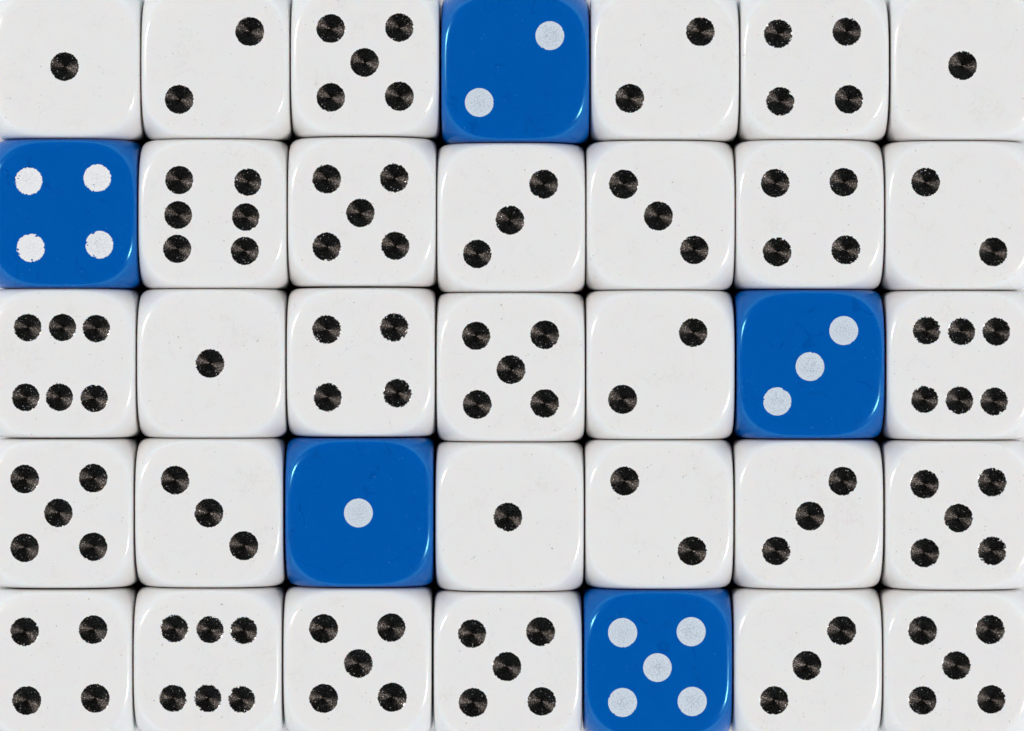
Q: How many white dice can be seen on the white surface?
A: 30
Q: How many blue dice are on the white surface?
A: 5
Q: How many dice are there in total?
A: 35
